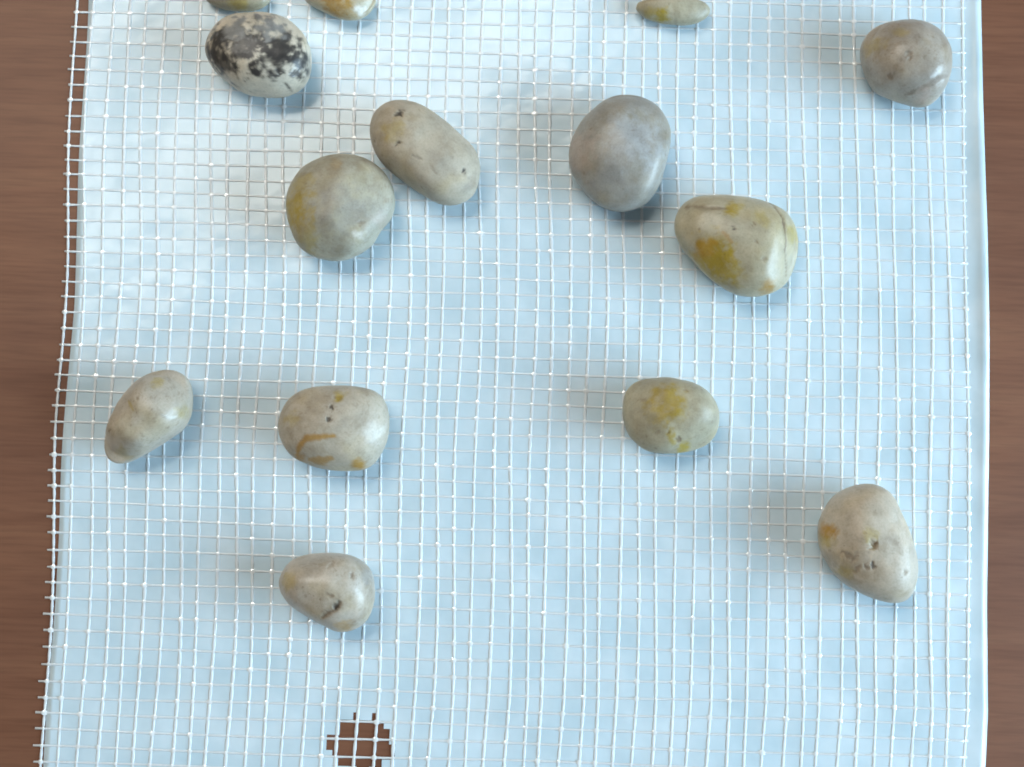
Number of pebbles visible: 14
